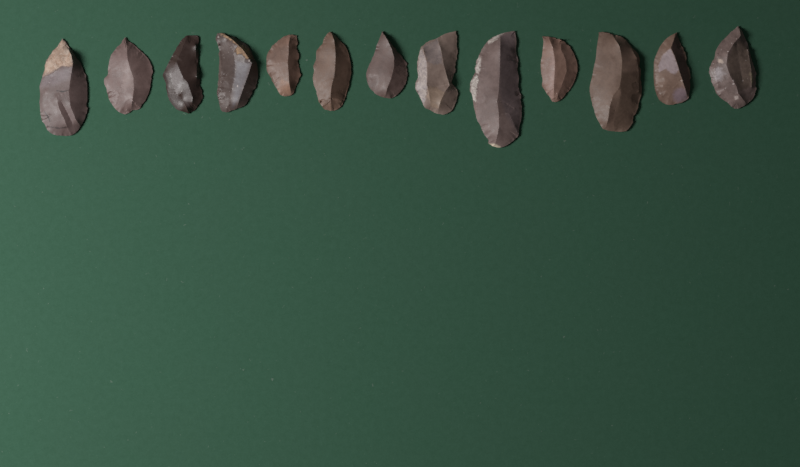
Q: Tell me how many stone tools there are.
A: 13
